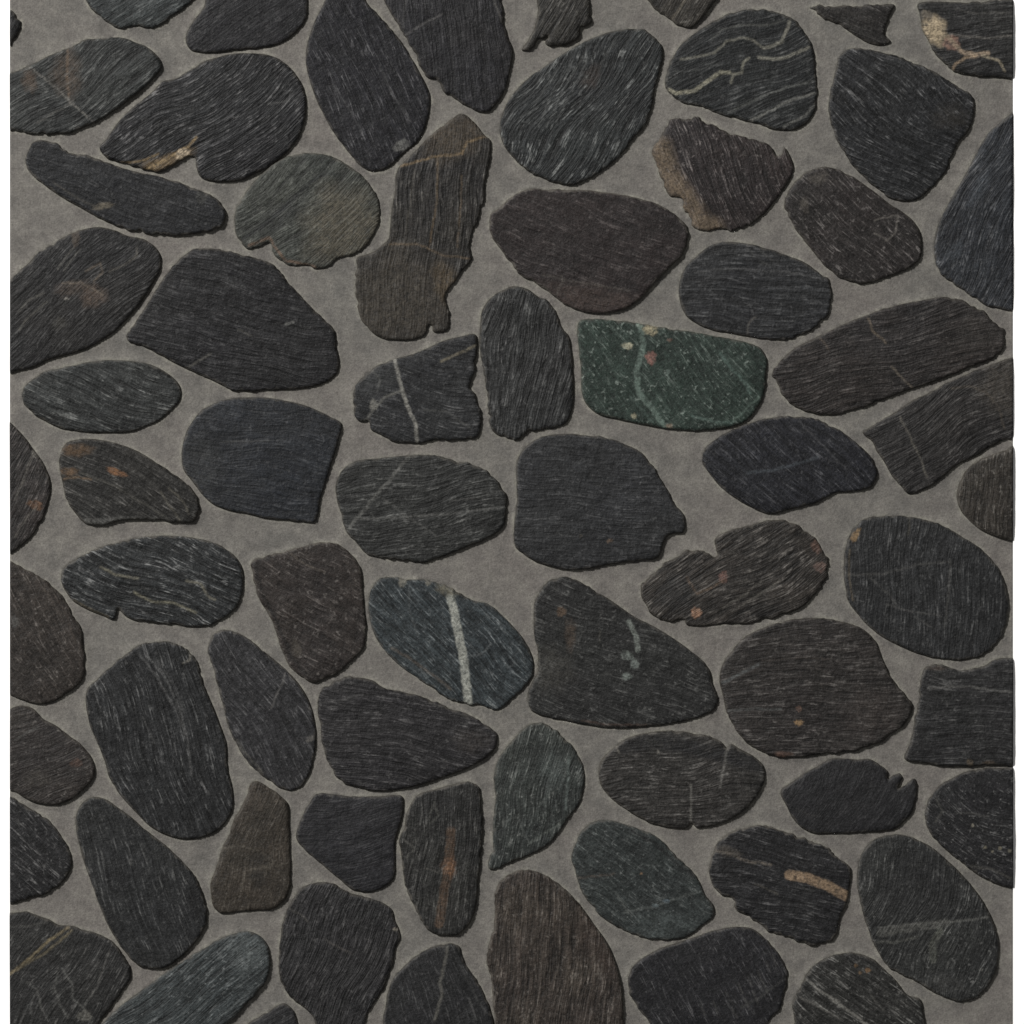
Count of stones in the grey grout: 70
